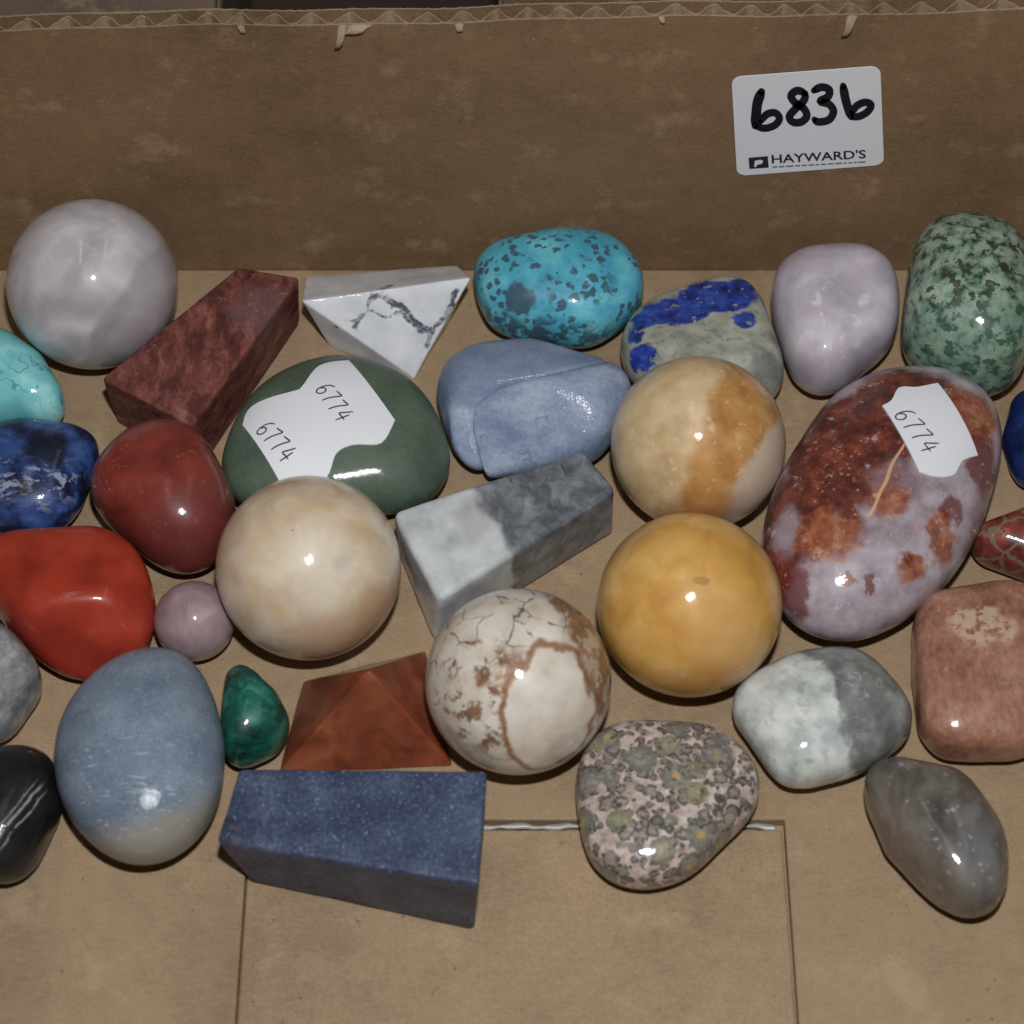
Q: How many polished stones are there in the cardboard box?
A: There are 32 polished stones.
